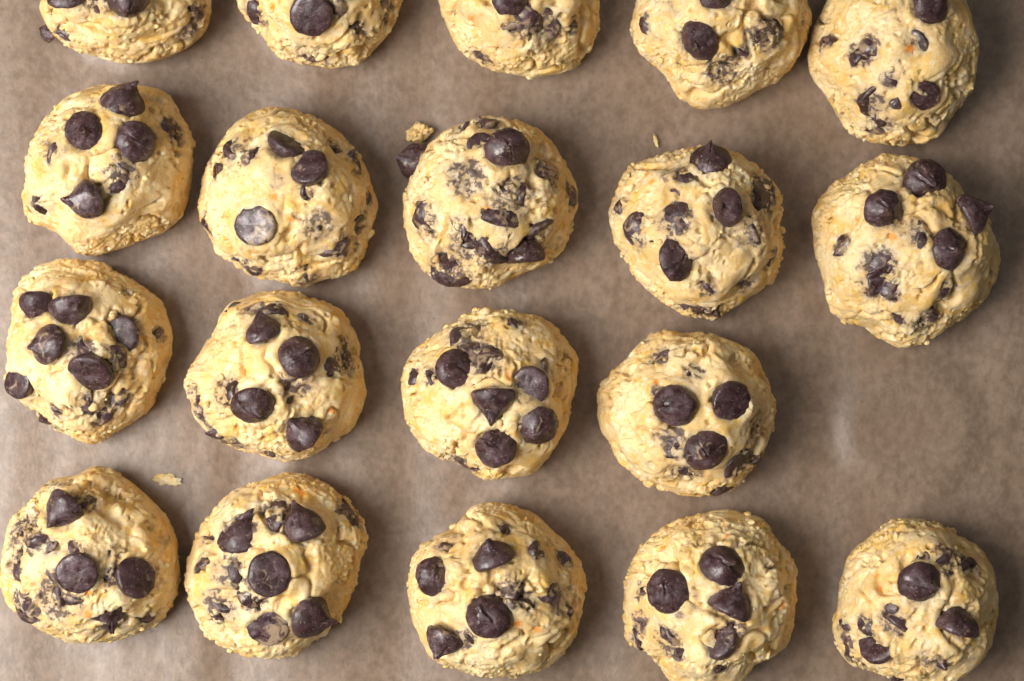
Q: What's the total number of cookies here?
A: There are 19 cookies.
